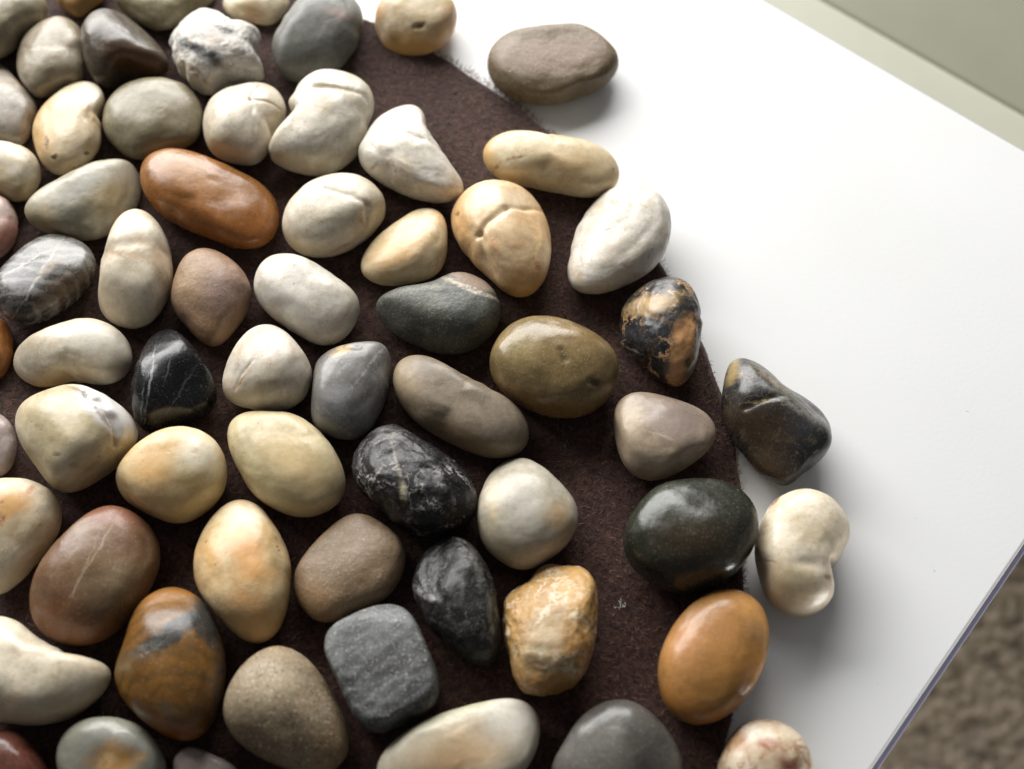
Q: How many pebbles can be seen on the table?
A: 65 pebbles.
